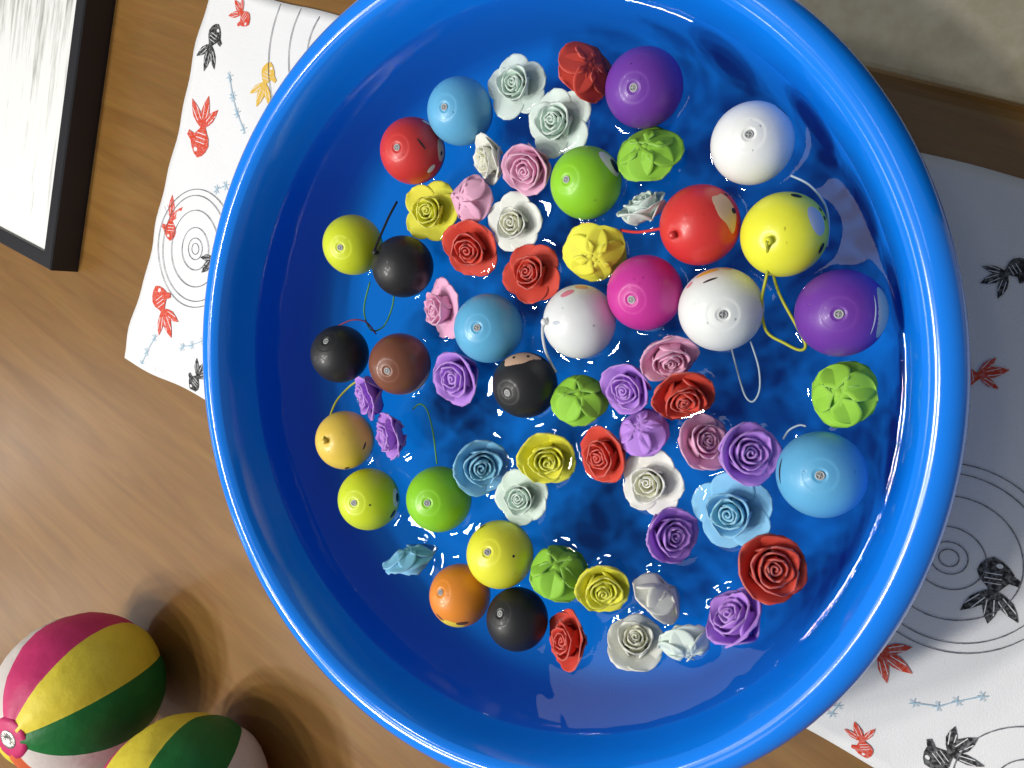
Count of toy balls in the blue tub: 24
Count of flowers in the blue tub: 41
